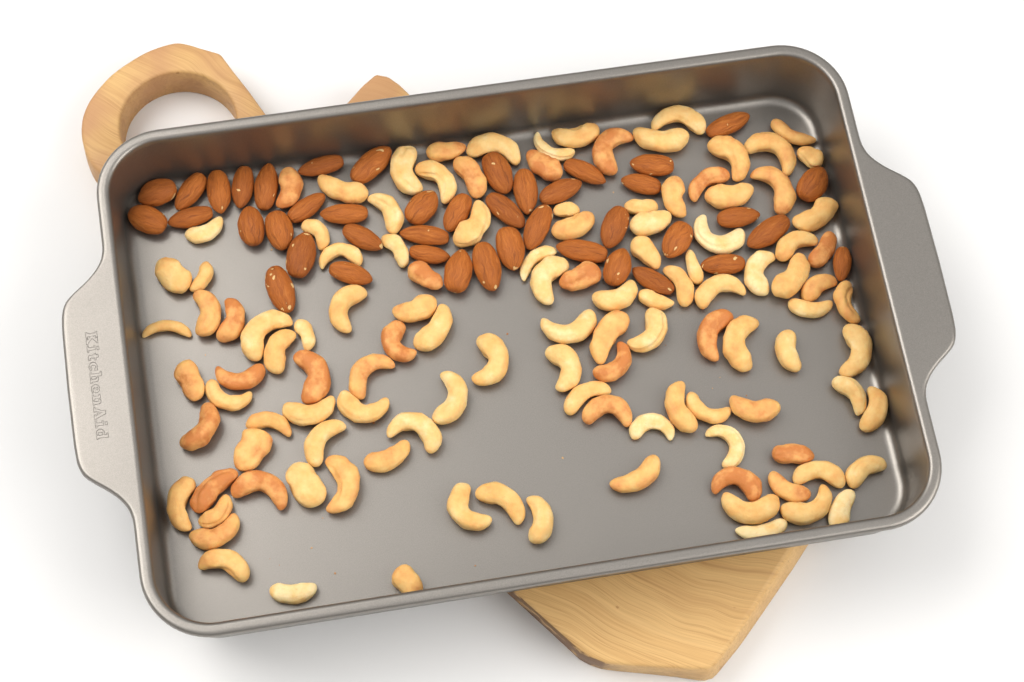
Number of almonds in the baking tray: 43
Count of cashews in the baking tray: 118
